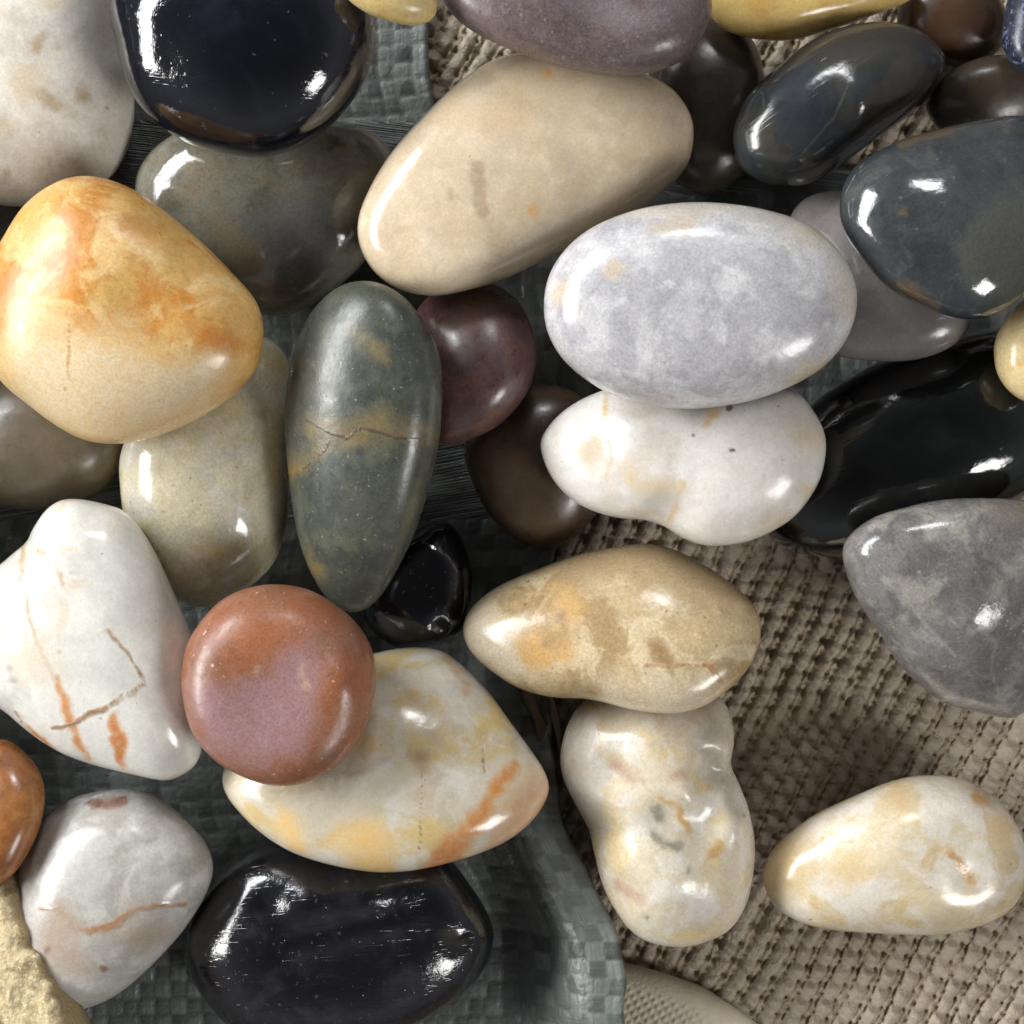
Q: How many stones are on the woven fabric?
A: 35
